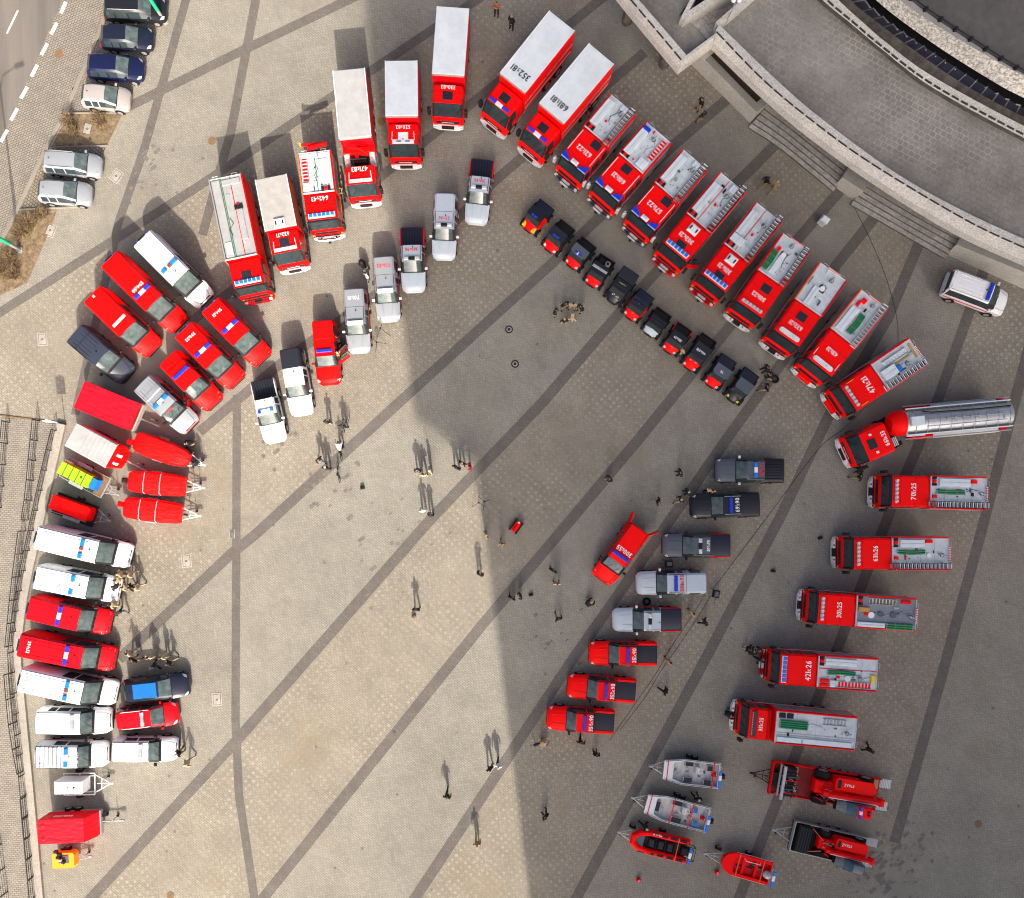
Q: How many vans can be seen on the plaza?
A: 18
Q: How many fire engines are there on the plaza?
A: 16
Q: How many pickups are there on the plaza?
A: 16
